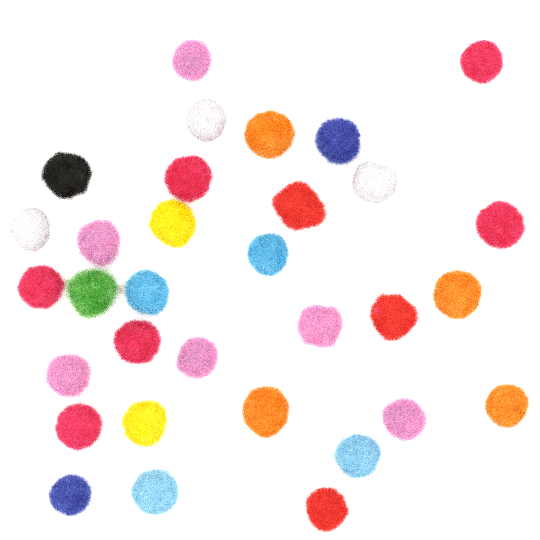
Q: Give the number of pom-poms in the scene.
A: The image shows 32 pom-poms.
